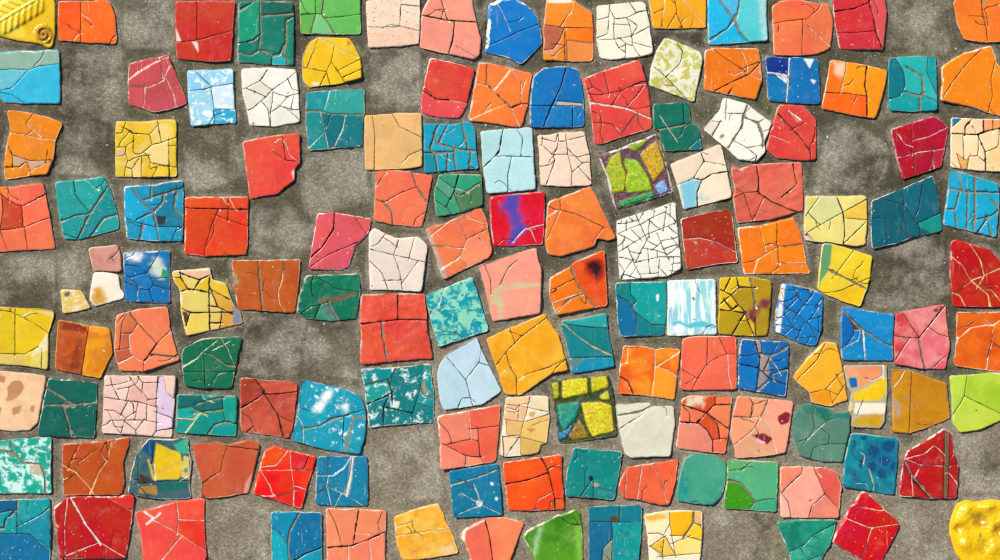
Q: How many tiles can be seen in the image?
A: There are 139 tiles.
